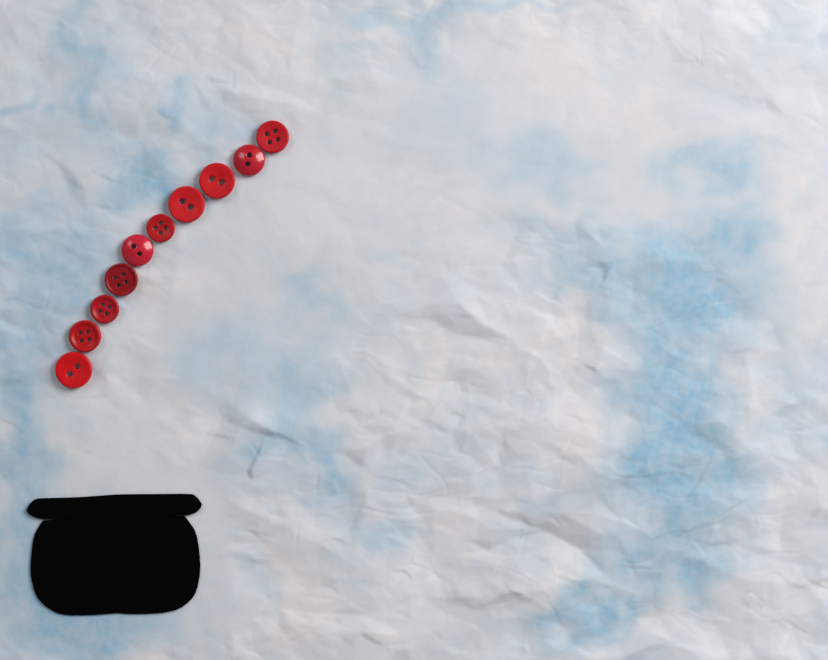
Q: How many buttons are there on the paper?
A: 10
